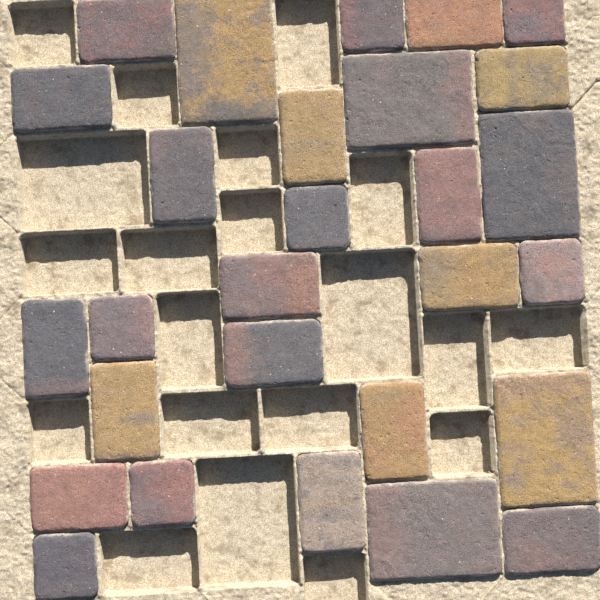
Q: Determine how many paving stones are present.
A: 28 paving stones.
